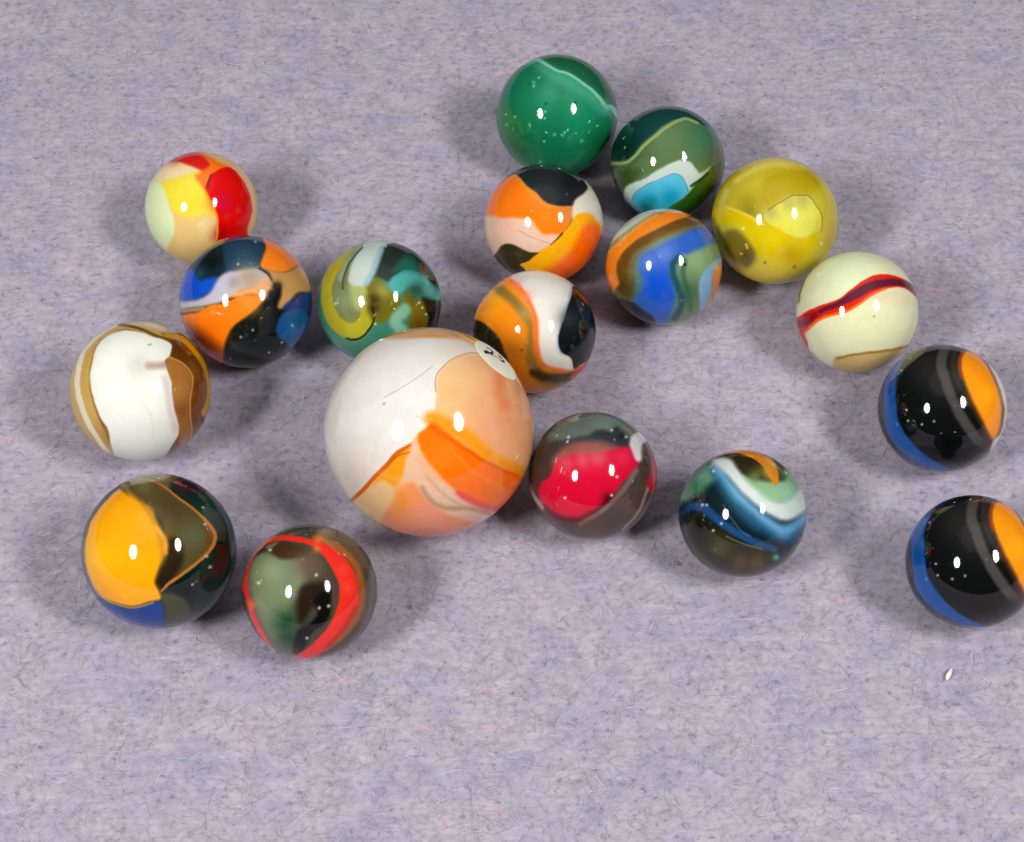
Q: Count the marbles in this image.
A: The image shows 18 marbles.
